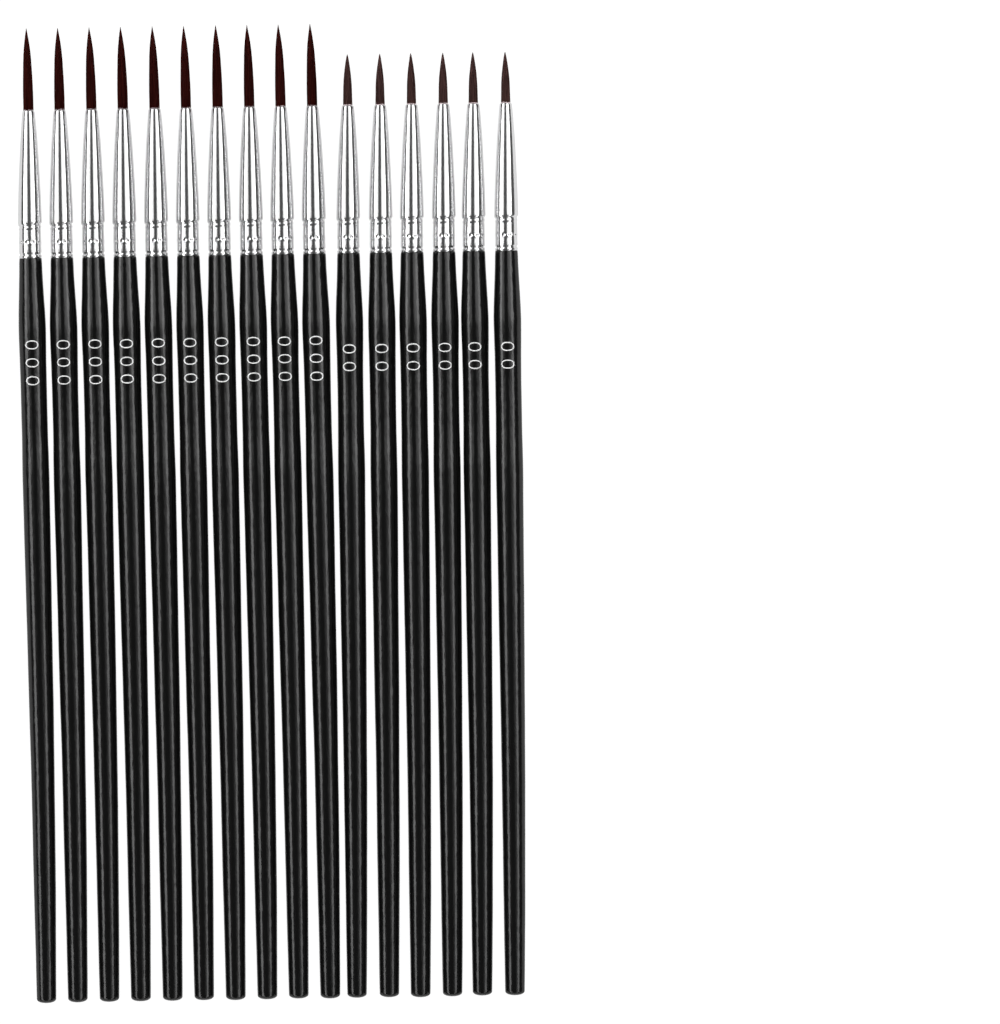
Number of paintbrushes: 16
